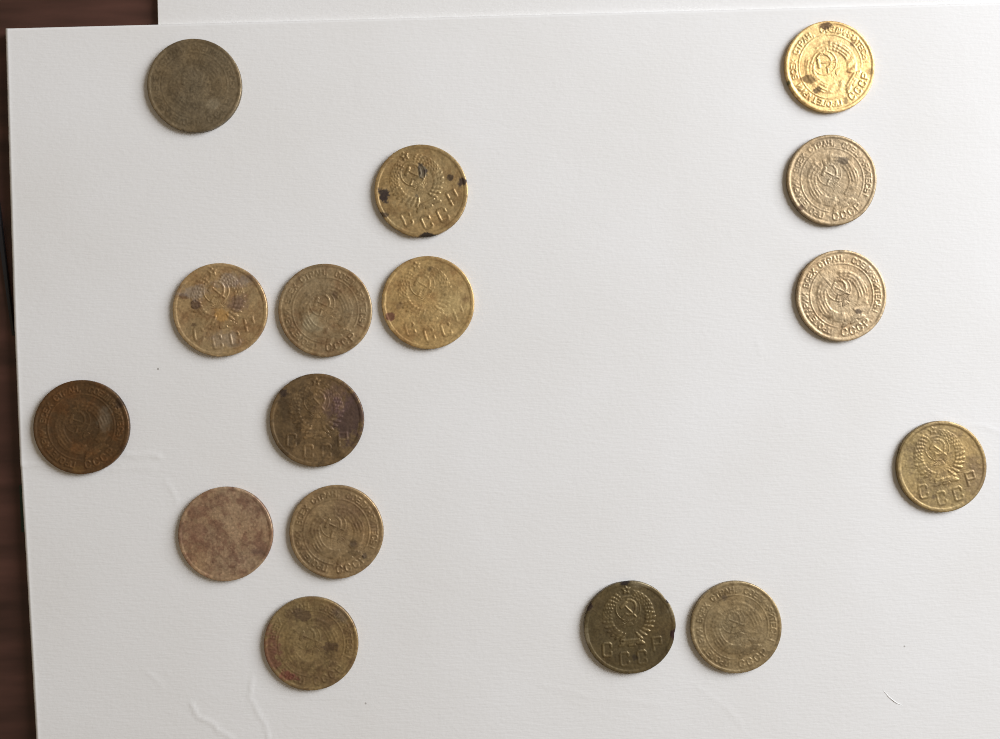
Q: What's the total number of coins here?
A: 16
